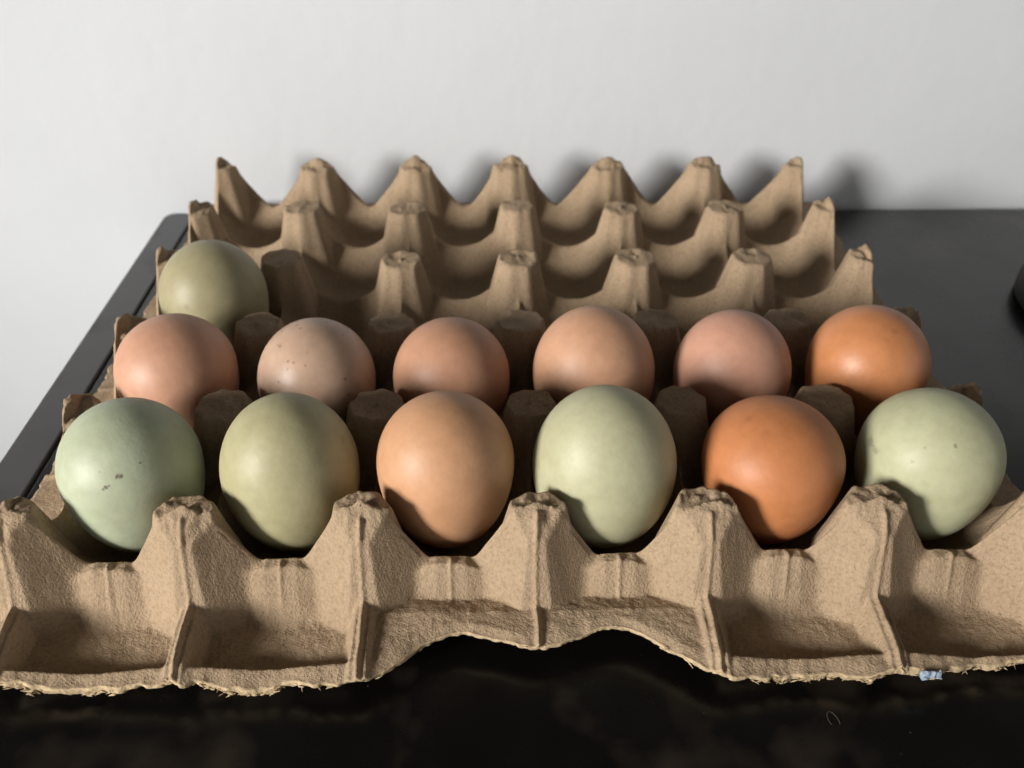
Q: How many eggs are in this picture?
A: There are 13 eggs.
